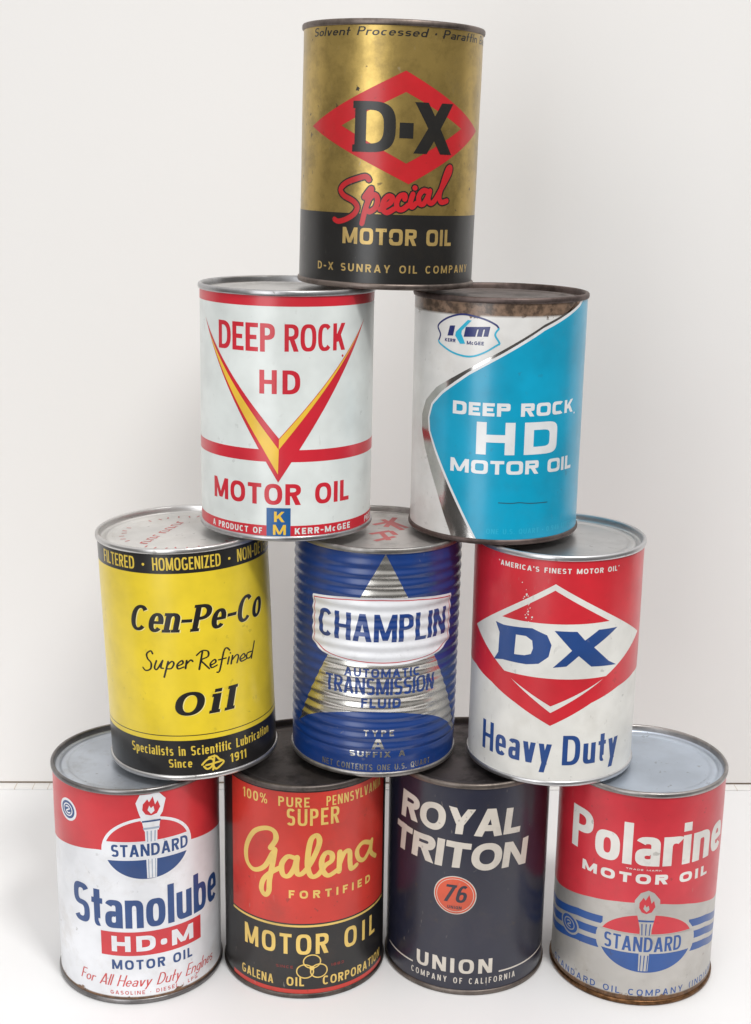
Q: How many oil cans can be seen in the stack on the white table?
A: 10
